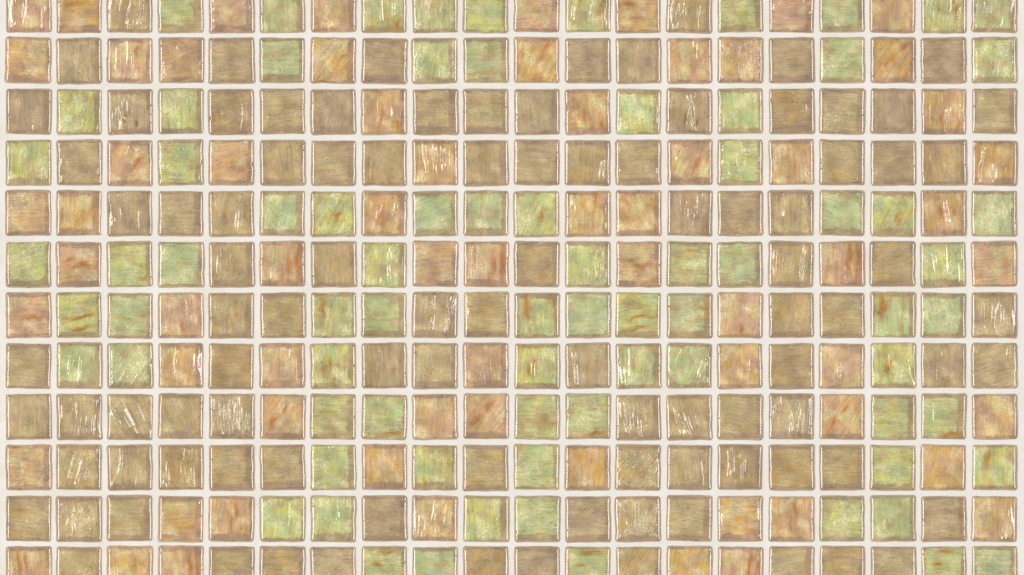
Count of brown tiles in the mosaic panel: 97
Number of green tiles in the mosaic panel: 77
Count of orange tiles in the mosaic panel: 66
